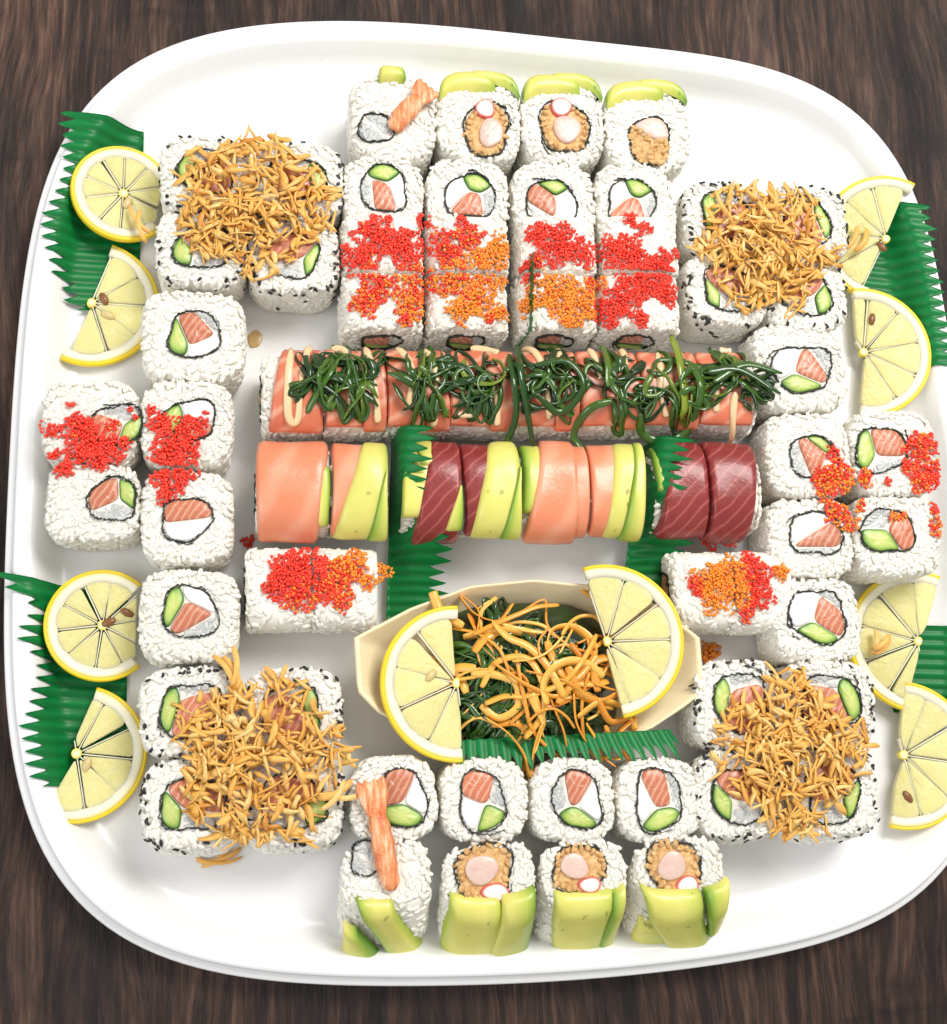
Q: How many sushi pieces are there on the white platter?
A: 72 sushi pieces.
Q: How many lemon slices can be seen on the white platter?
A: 10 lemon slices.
